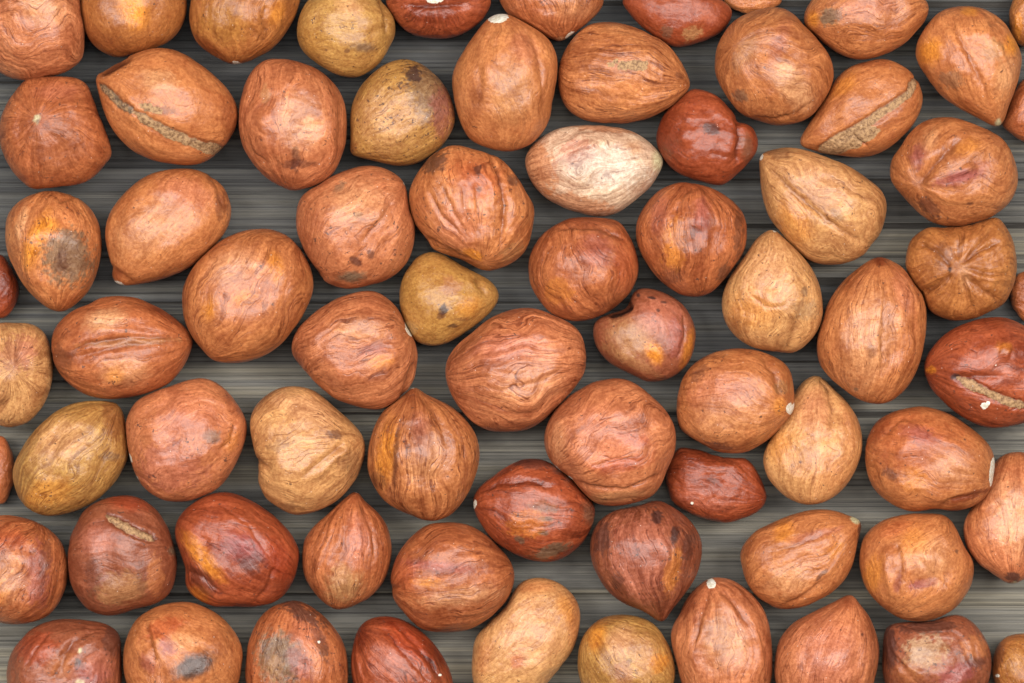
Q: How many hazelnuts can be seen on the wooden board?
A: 73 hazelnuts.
